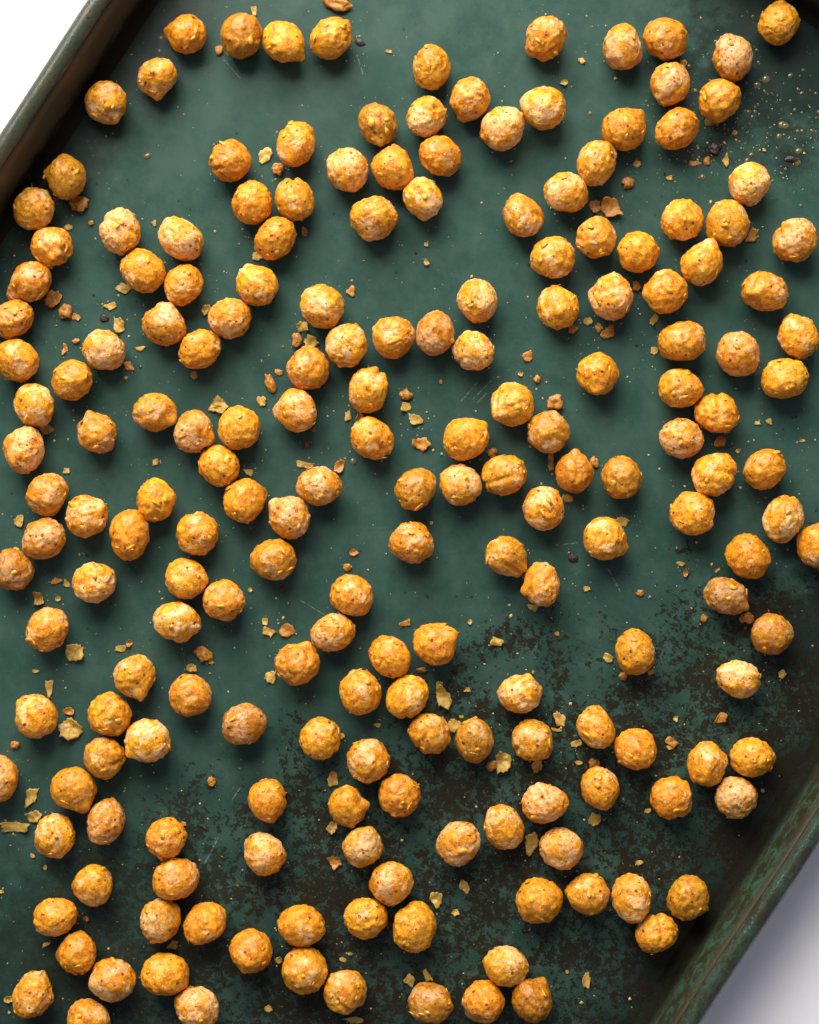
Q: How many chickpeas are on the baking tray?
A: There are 194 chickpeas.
